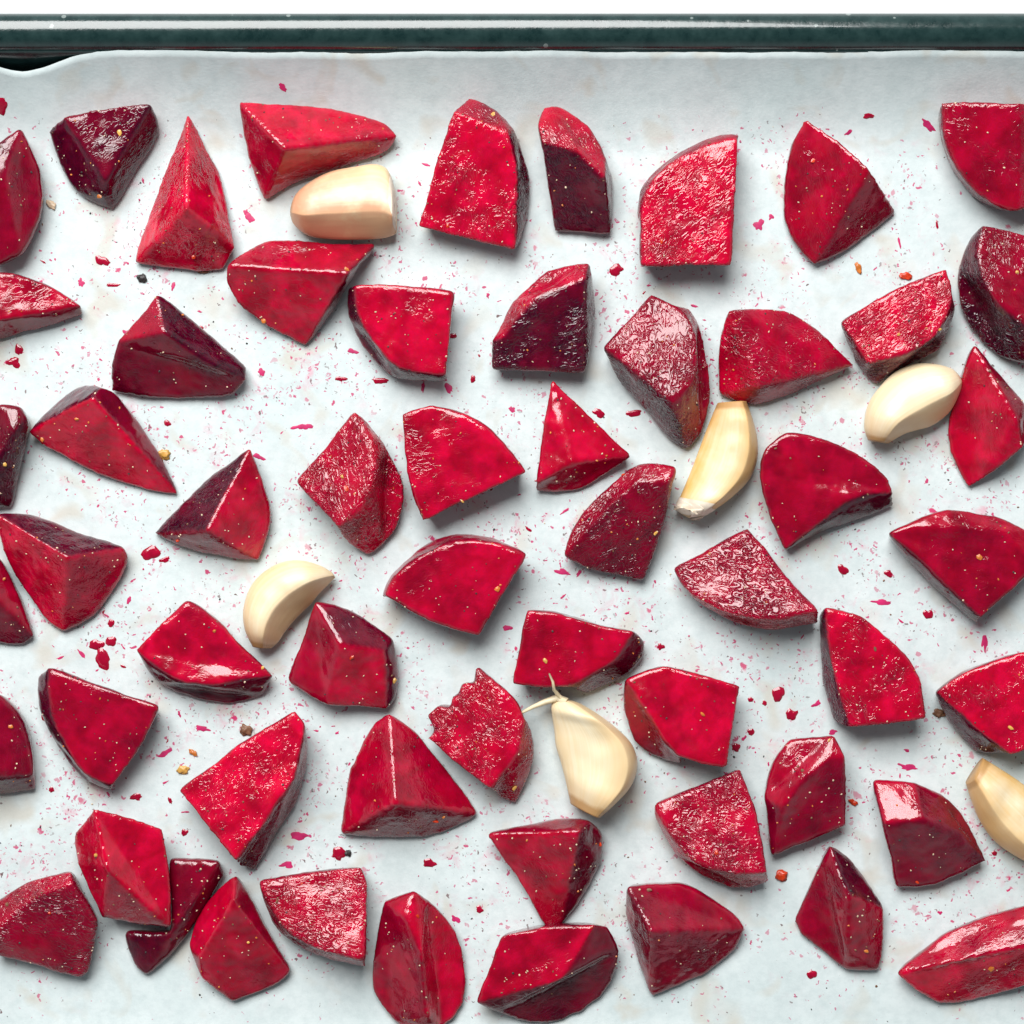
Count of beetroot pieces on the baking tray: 57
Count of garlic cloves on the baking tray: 6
